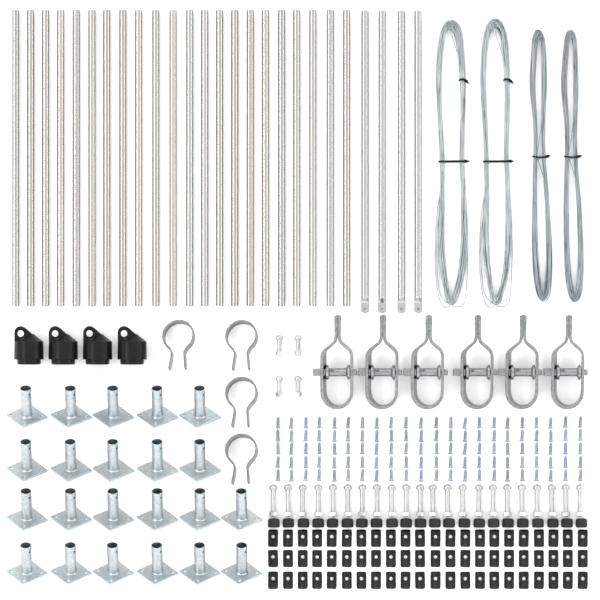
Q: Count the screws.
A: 110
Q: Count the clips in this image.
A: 66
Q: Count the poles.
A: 26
